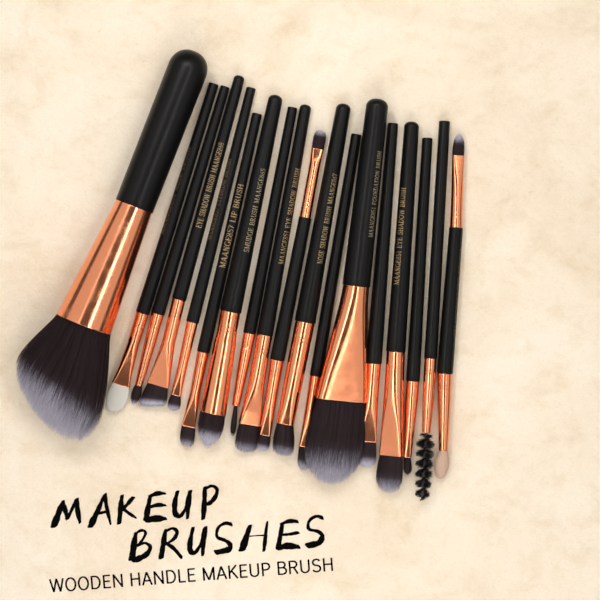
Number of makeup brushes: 18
